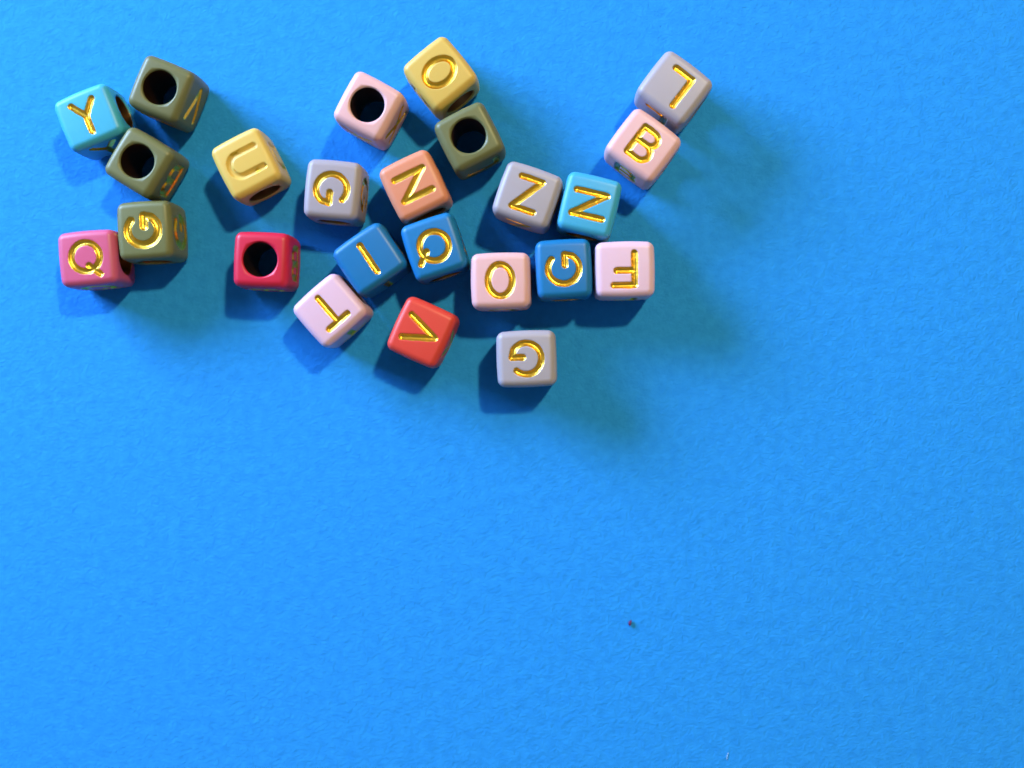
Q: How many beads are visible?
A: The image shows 24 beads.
